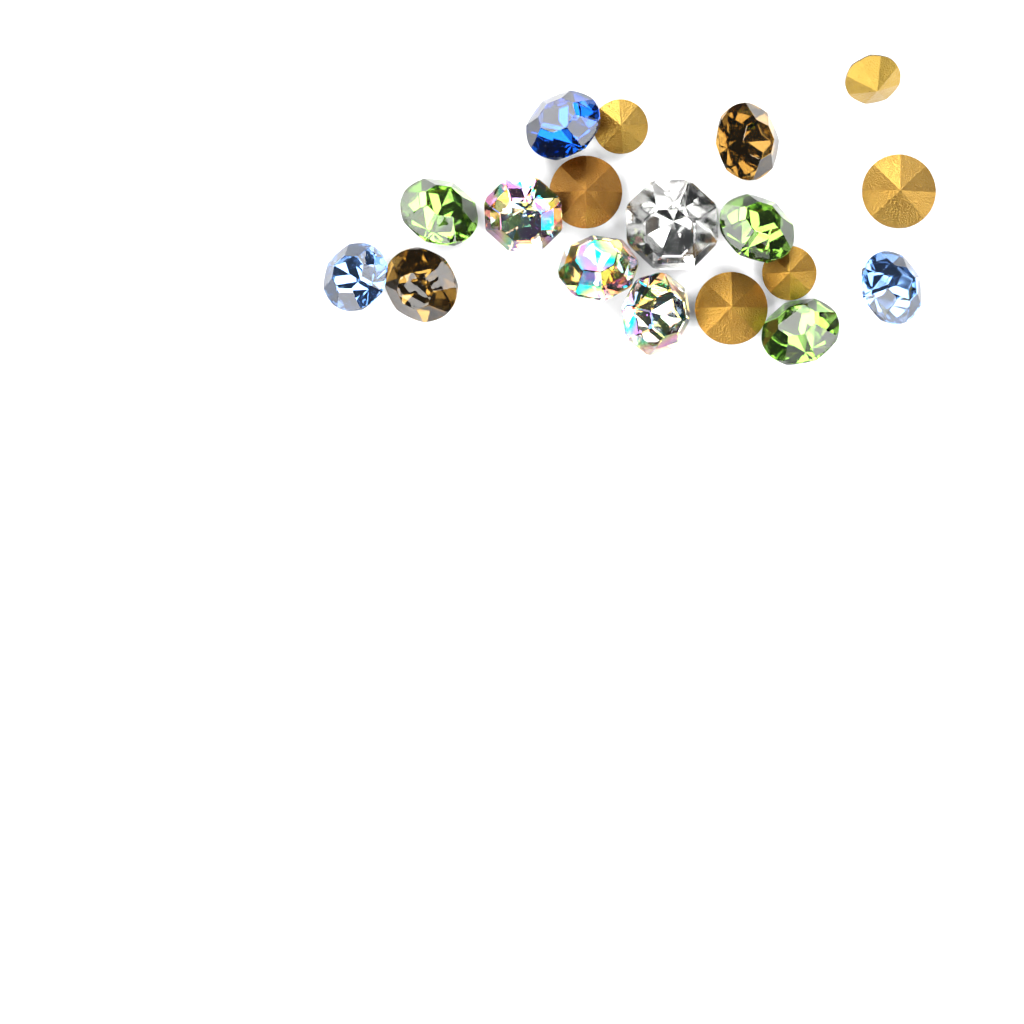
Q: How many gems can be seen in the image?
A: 18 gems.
